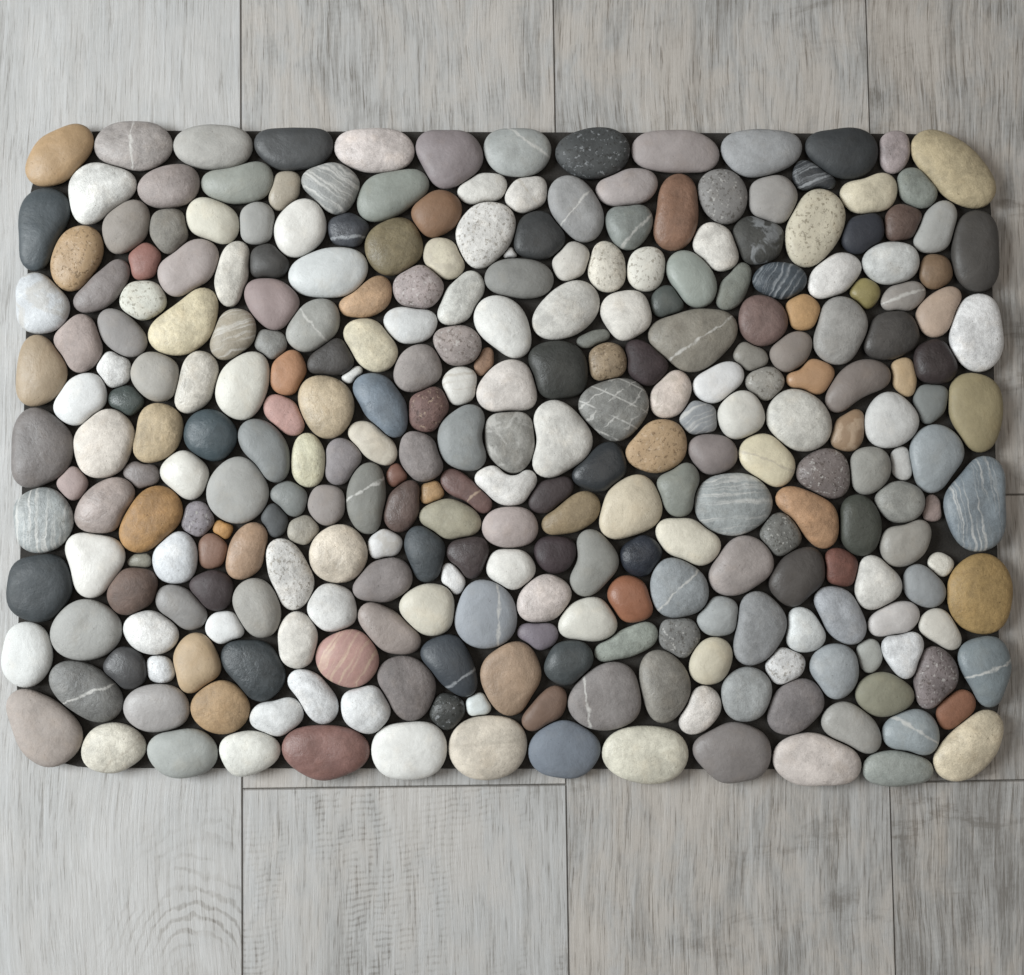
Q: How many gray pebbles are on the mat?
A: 114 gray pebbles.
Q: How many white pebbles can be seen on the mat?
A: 87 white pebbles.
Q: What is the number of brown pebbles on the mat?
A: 48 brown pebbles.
